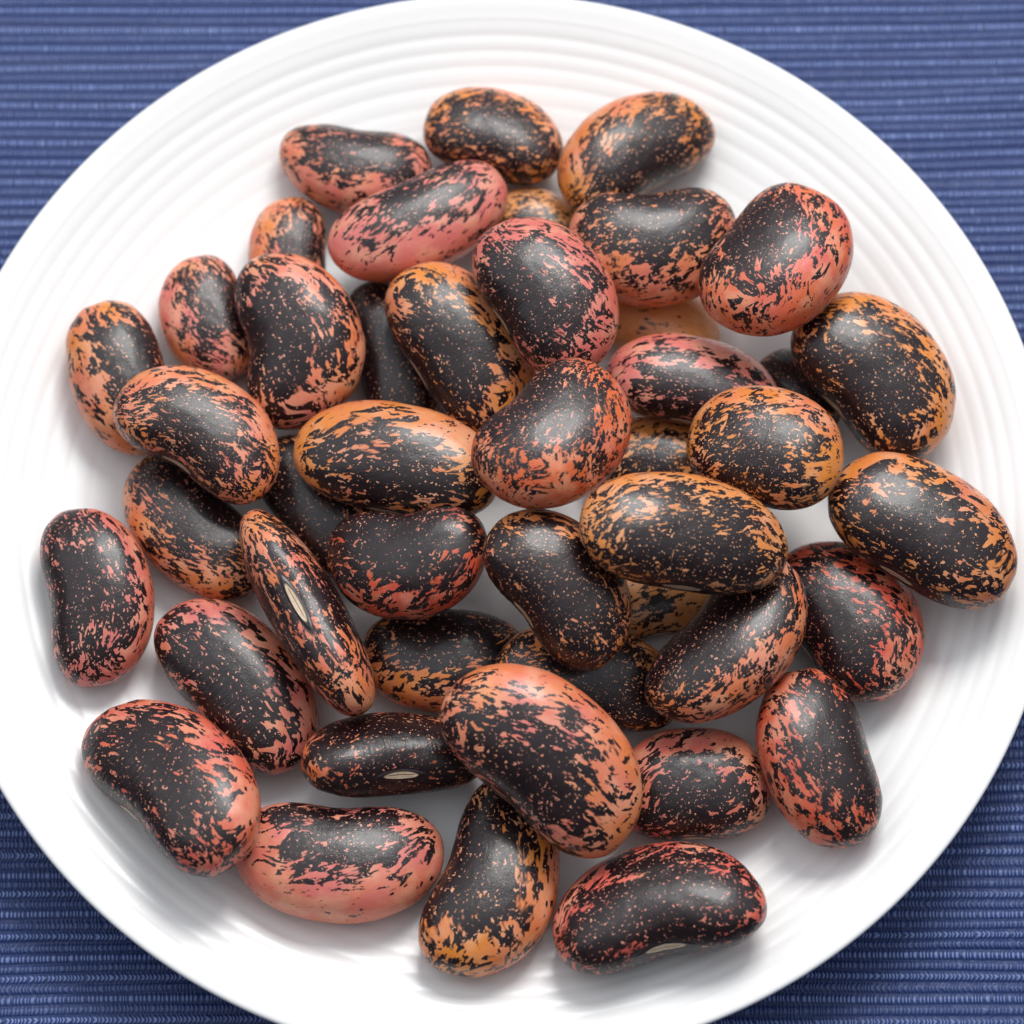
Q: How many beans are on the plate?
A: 45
